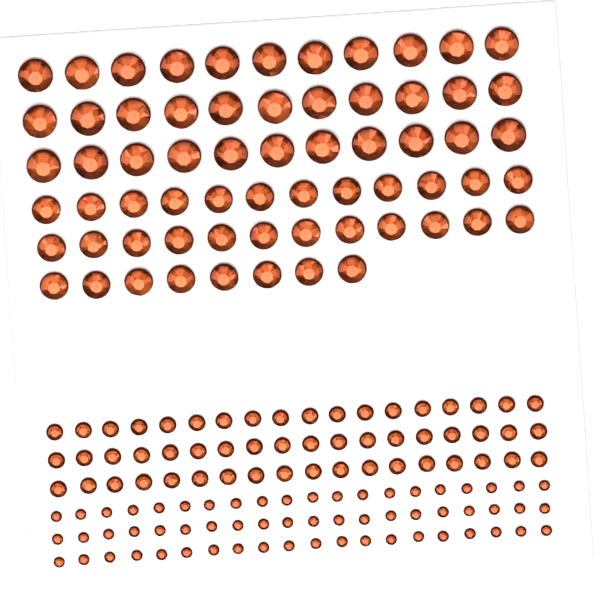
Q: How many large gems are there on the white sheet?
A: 65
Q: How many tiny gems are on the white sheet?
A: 60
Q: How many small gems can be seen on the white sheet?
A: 54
